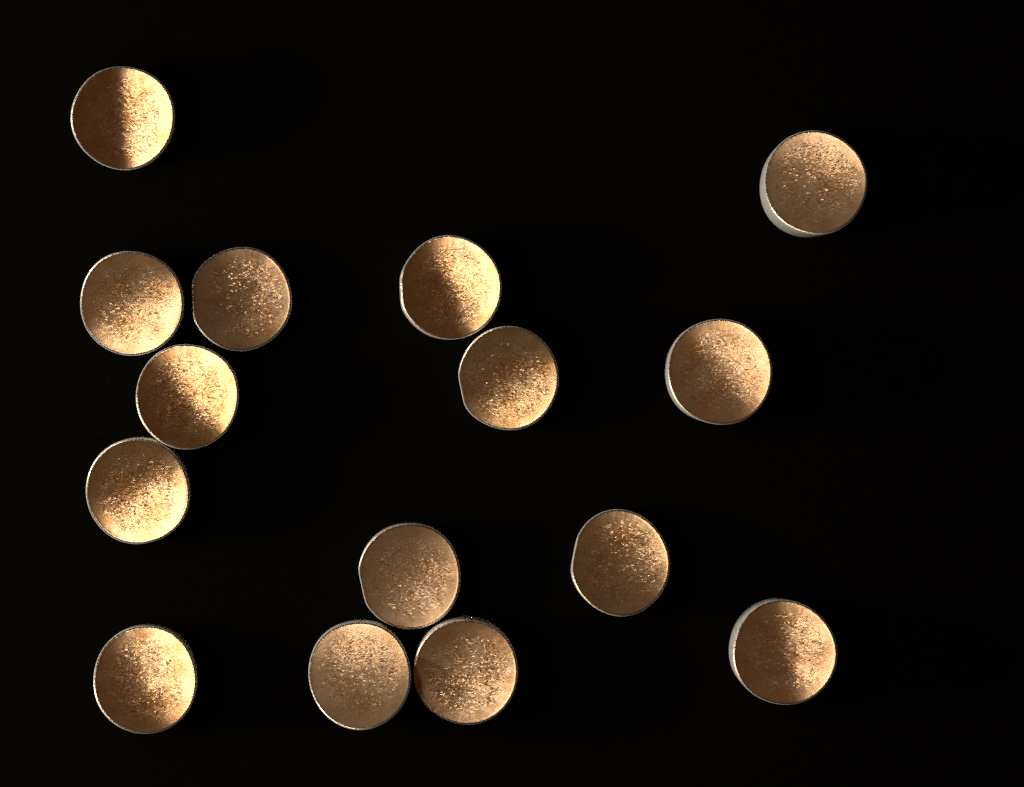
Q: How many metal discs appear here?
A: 15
